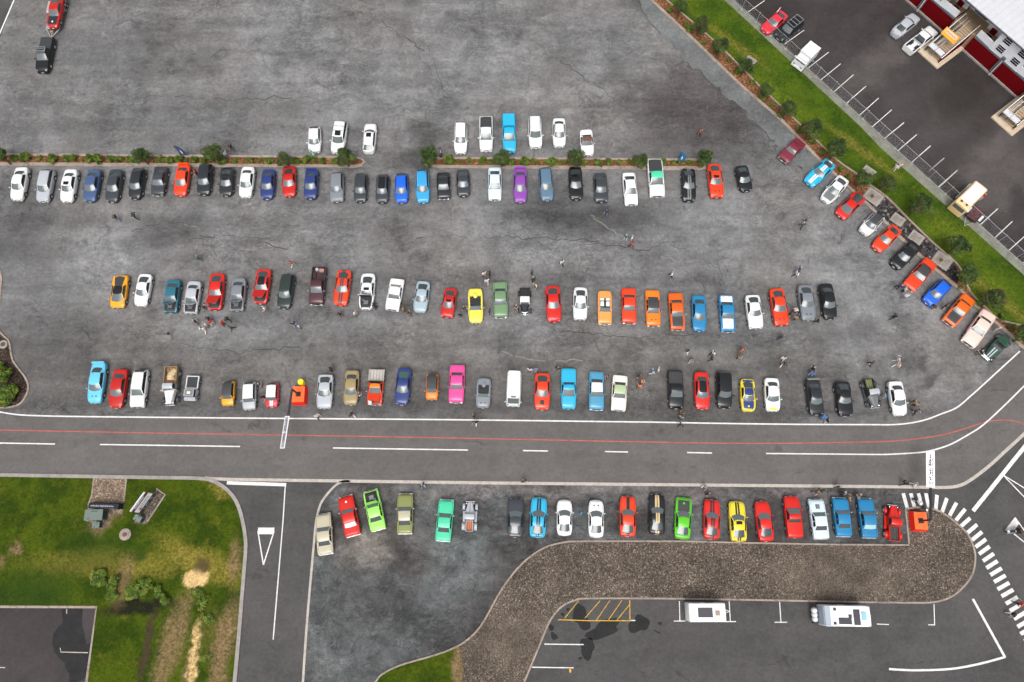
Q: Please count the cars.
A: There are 137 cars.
